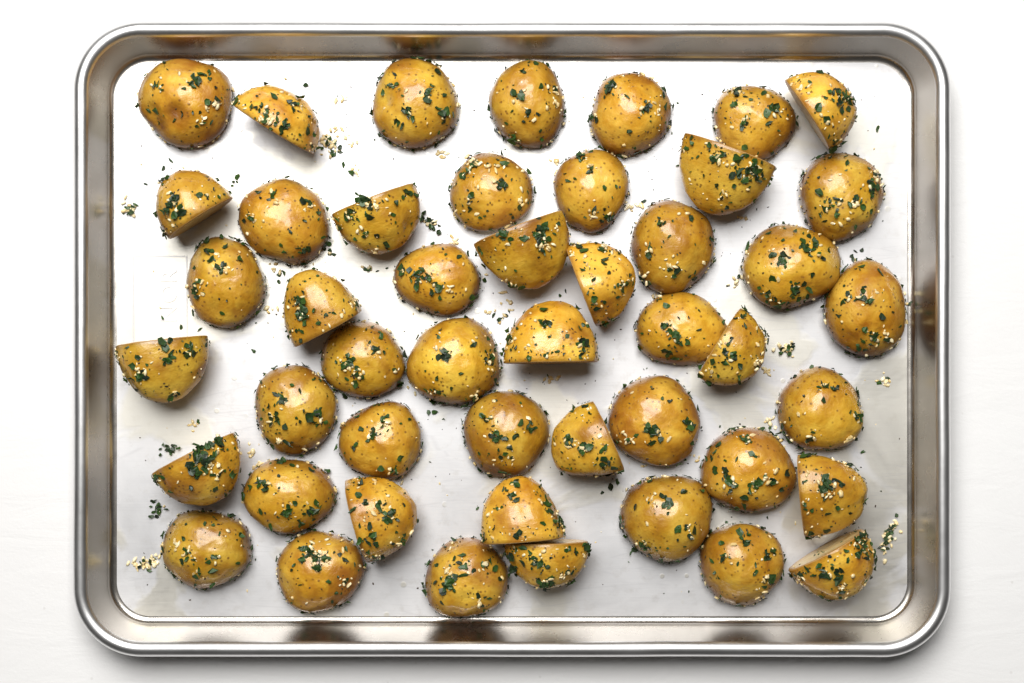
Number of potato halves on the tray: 47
